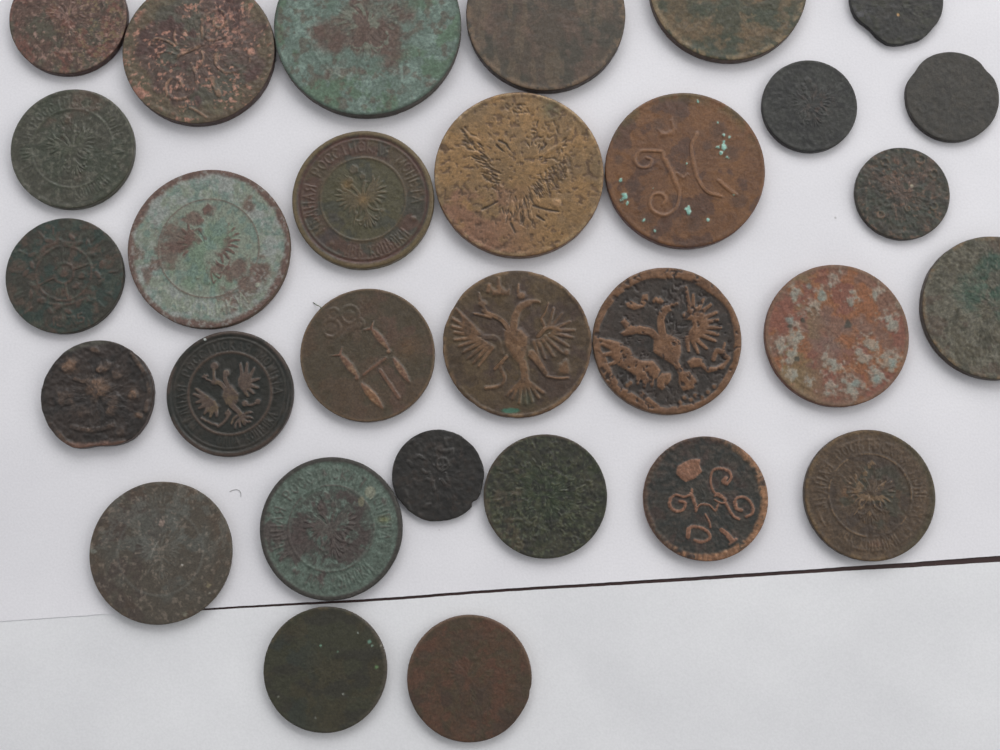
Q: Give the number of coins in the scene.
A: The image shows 30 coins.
